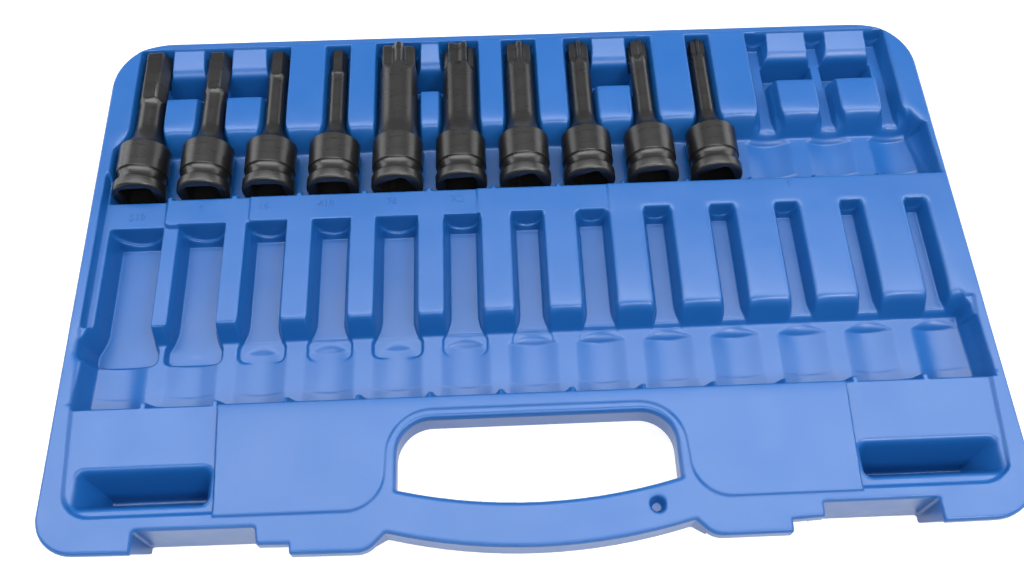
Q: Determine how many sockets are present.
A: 10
